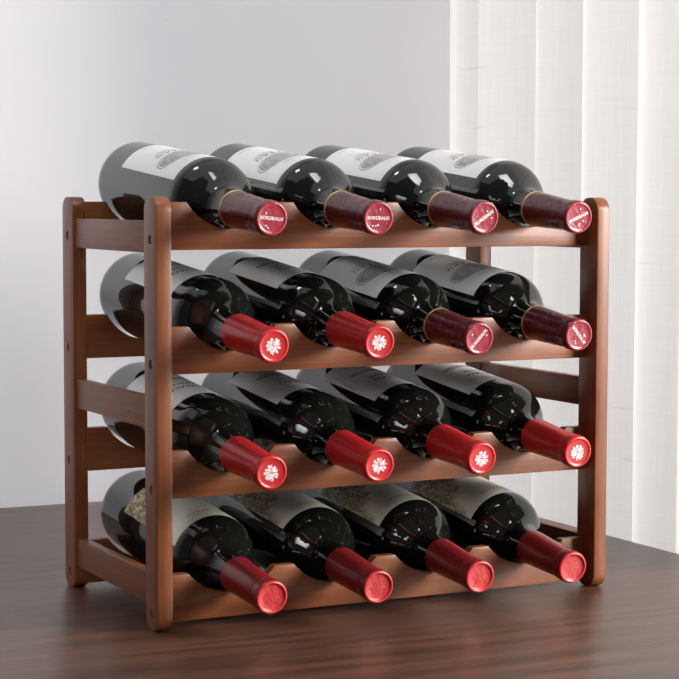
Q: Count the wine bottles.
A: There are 16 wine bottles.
